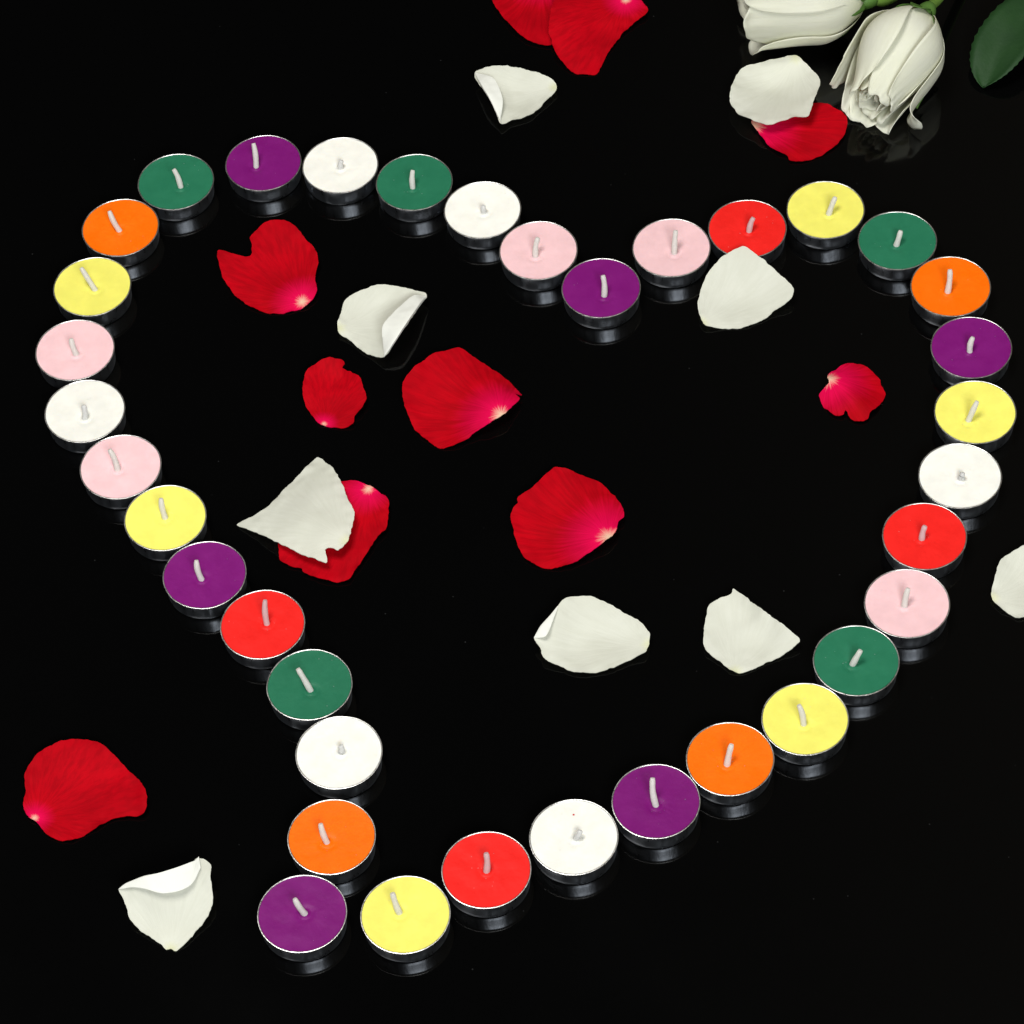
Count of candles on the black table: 36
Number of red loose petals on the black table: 10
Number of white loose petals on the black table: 9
